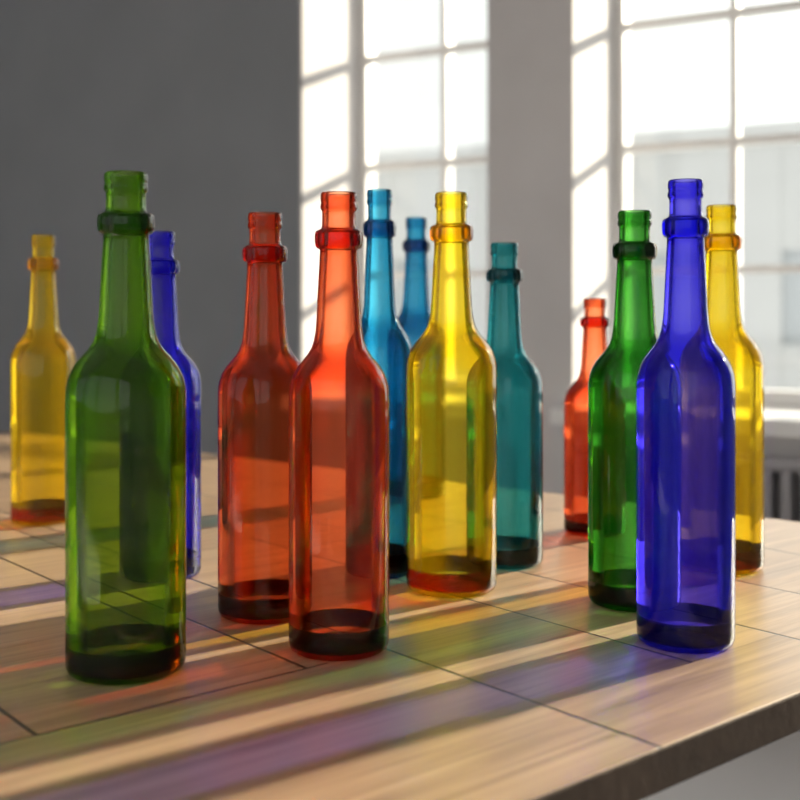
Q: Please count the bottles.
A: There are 13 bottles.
